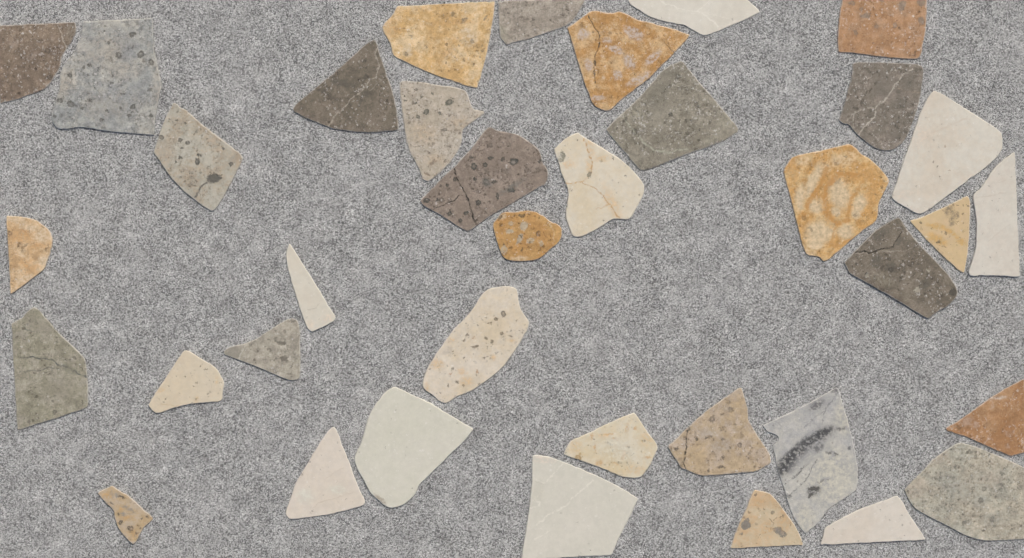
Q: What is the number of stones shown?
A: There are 37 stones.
